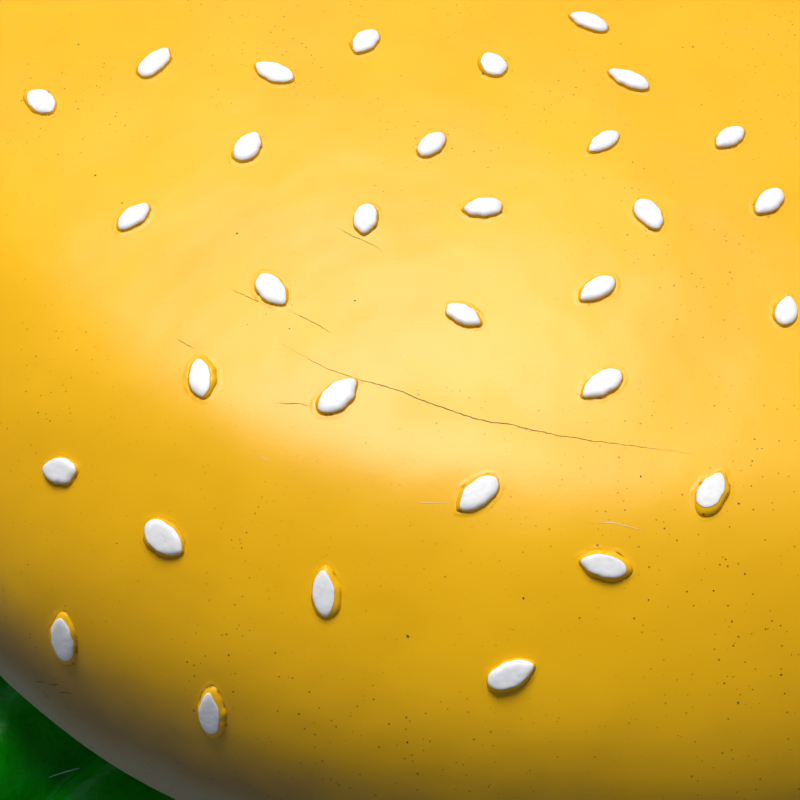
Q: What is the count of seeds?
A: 32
